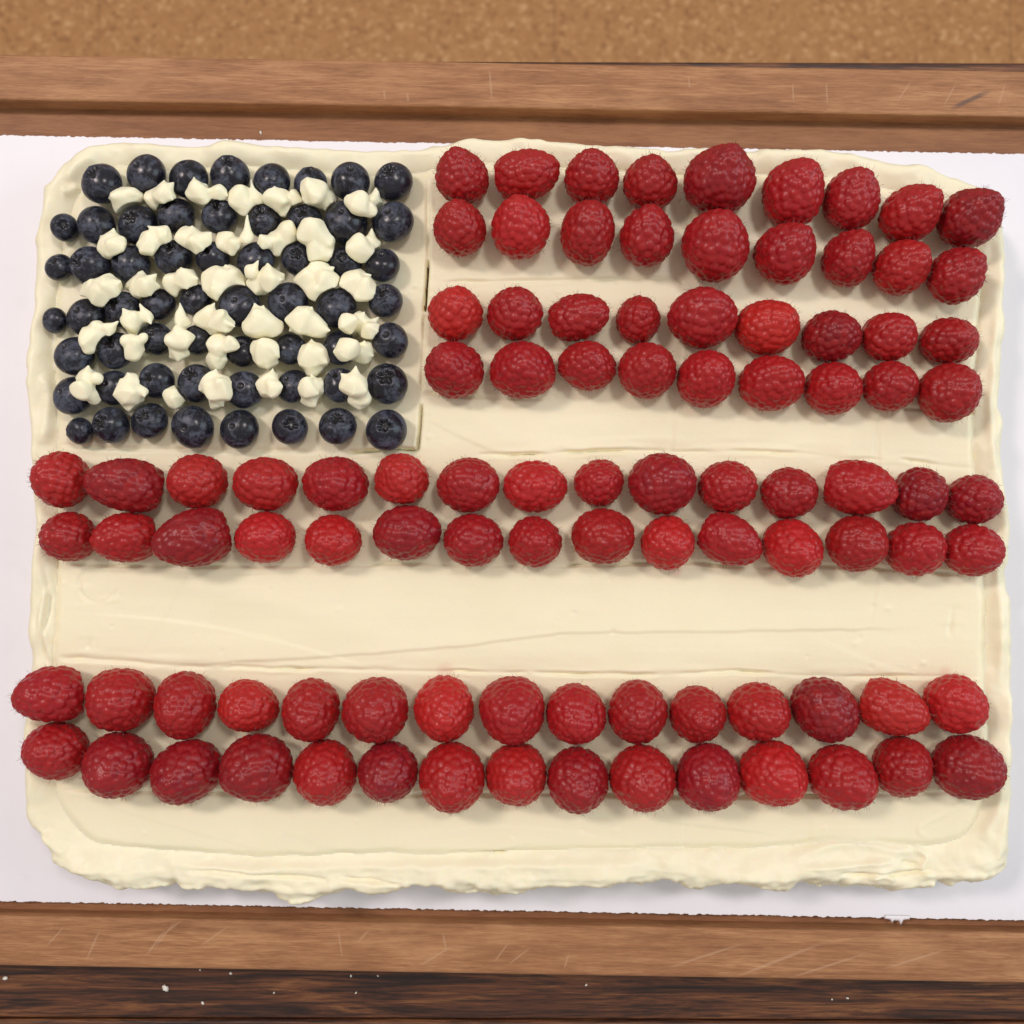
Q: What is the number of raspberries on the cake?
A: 96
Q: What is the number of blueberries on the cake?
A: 59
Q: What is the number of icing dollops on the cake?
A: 40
